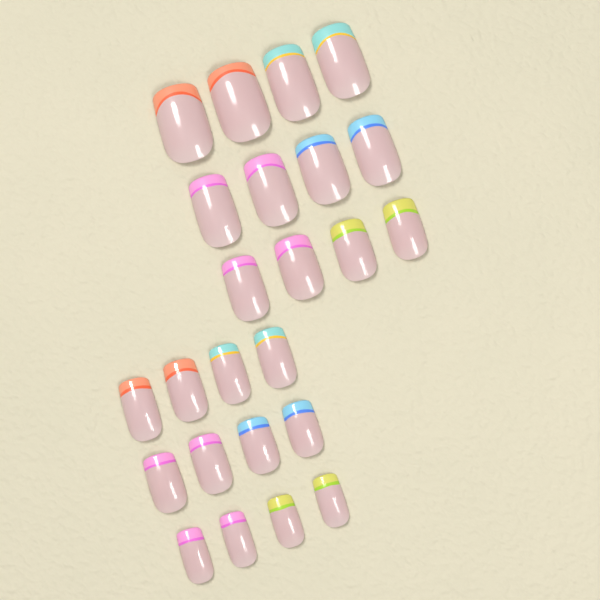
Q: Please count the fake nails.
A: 24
